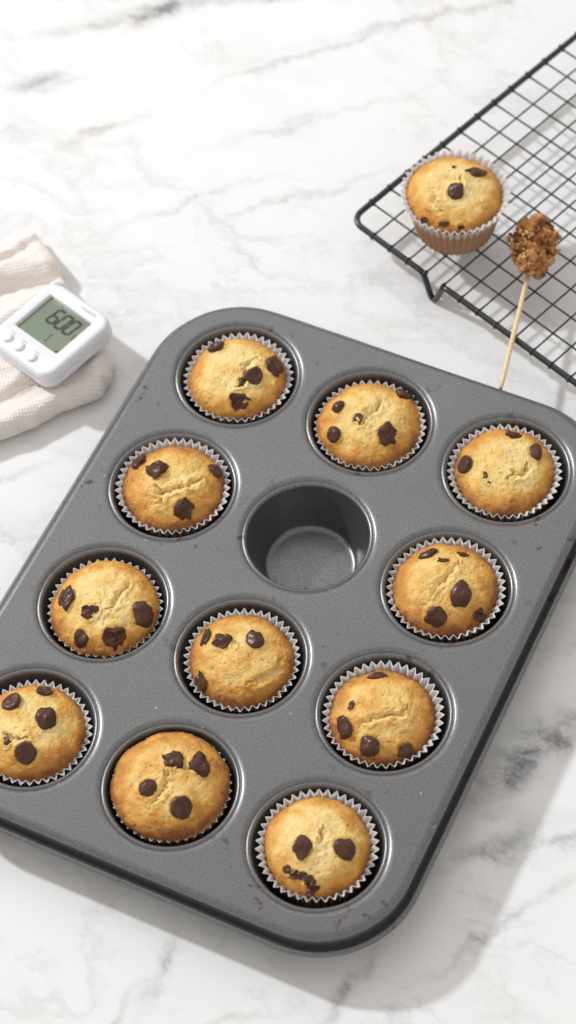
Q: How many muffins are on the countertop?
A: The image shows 12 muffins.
